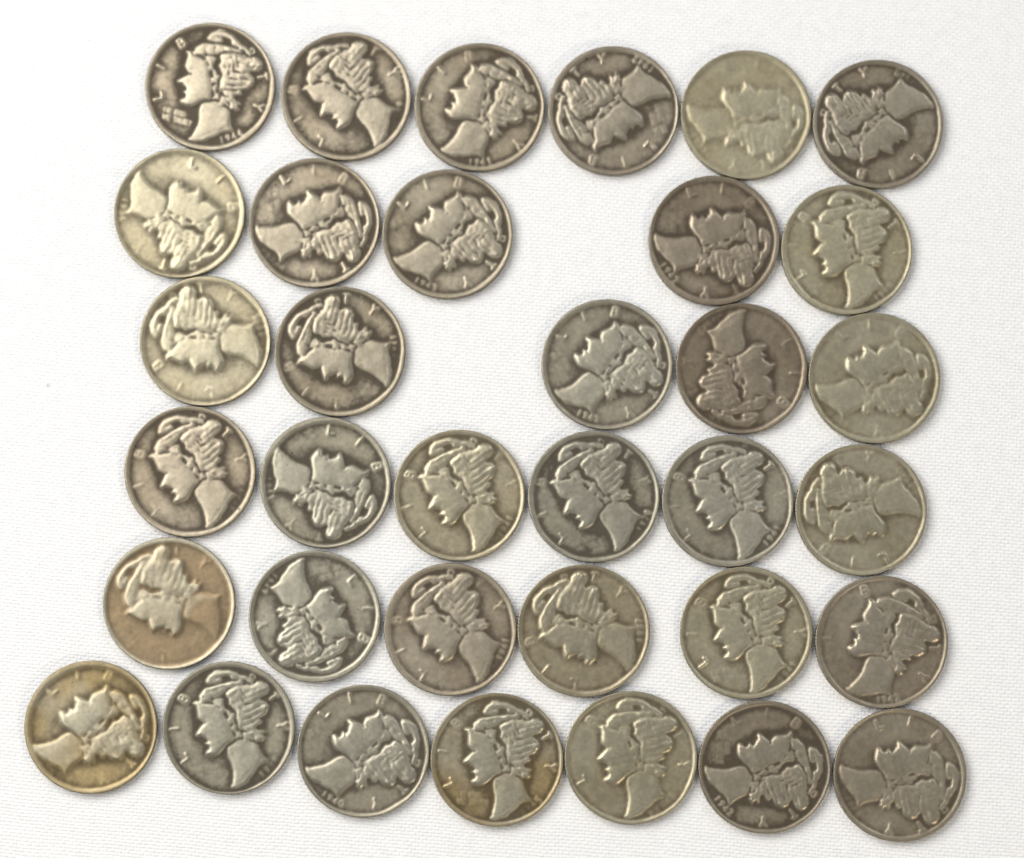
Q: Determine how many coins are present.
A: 35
